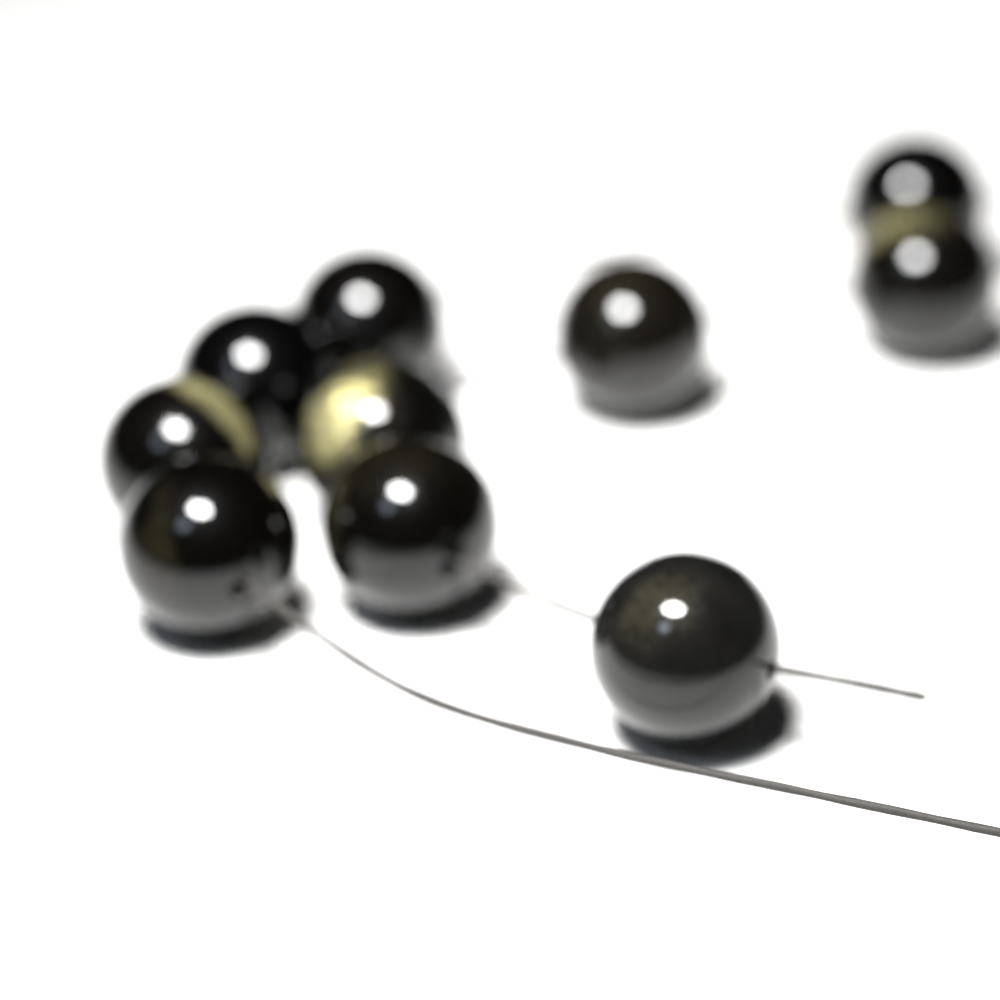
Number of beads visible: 10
